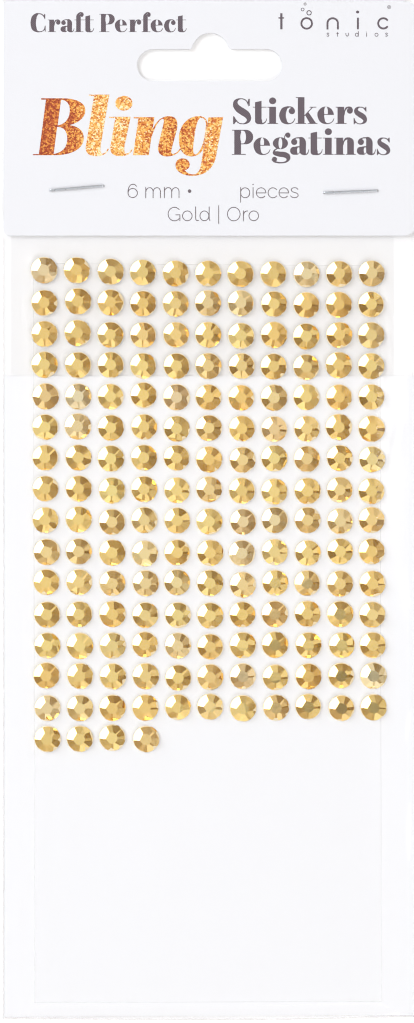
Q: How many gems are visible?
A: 169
